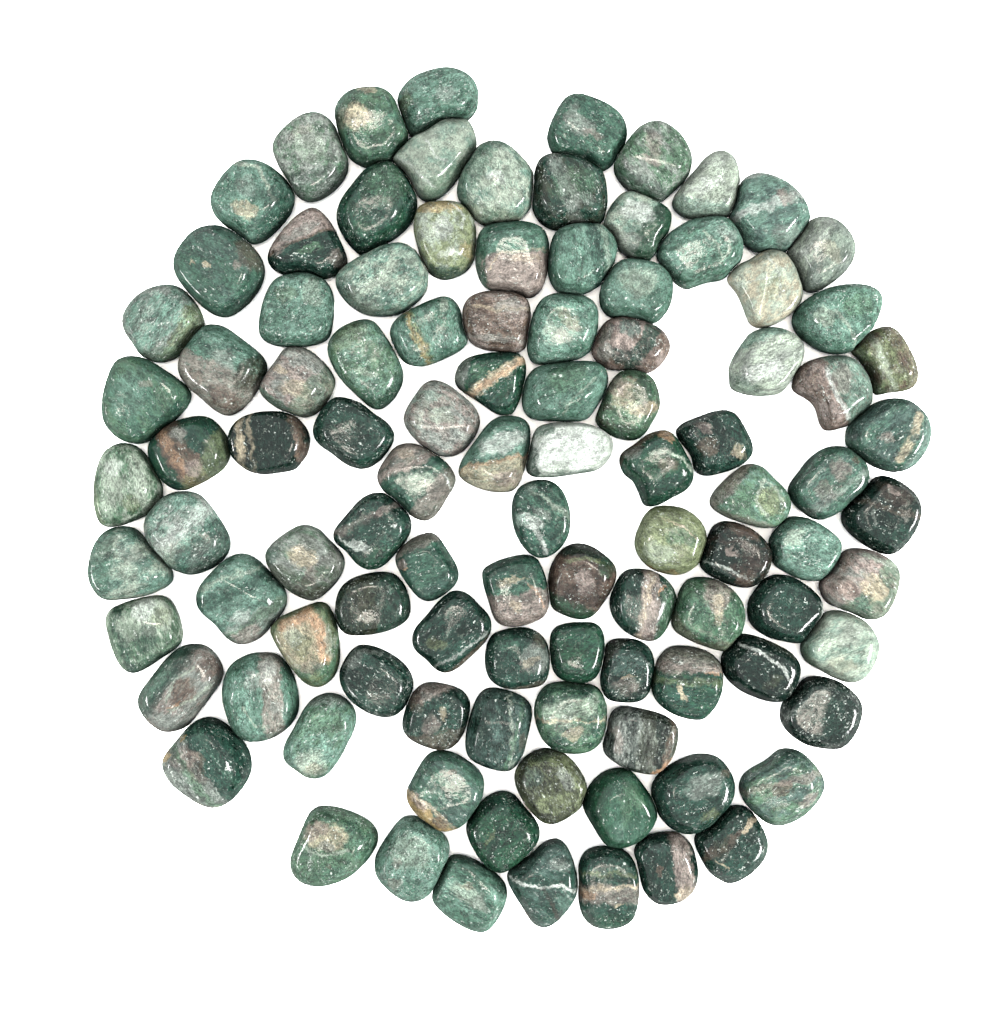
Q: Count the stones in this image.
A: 103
